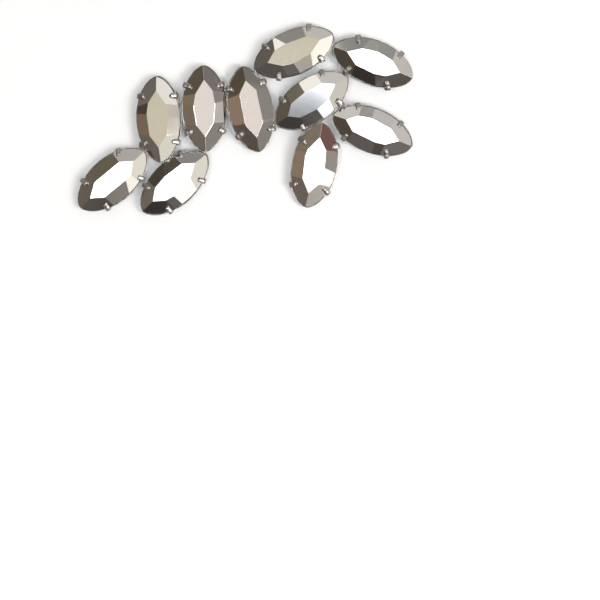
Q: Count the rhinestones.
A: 10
